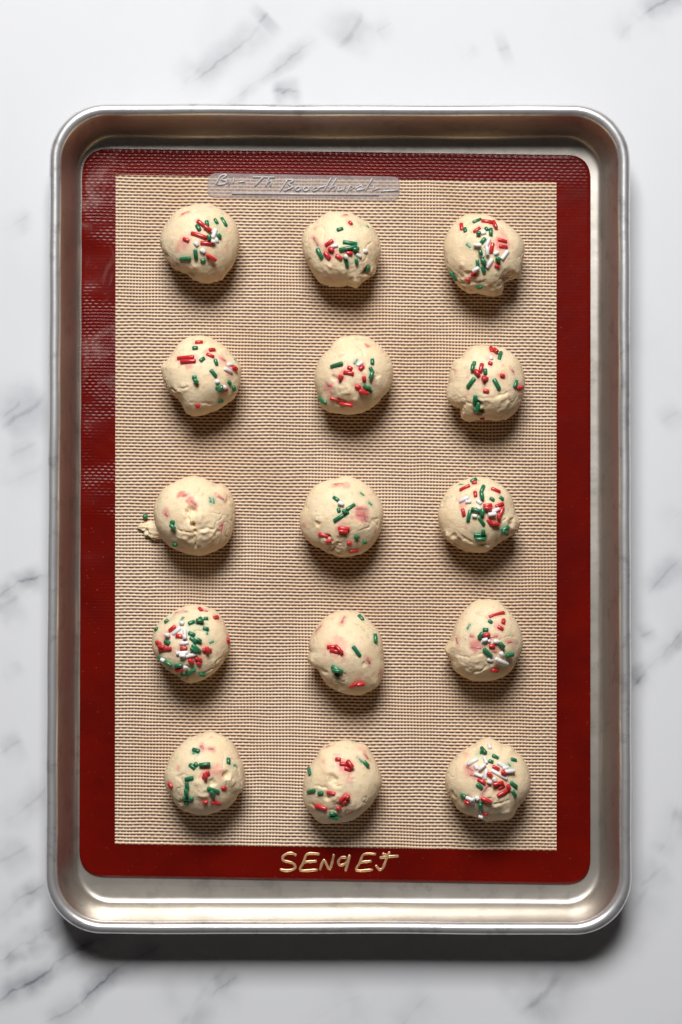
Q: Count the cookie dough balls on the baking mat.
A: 15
